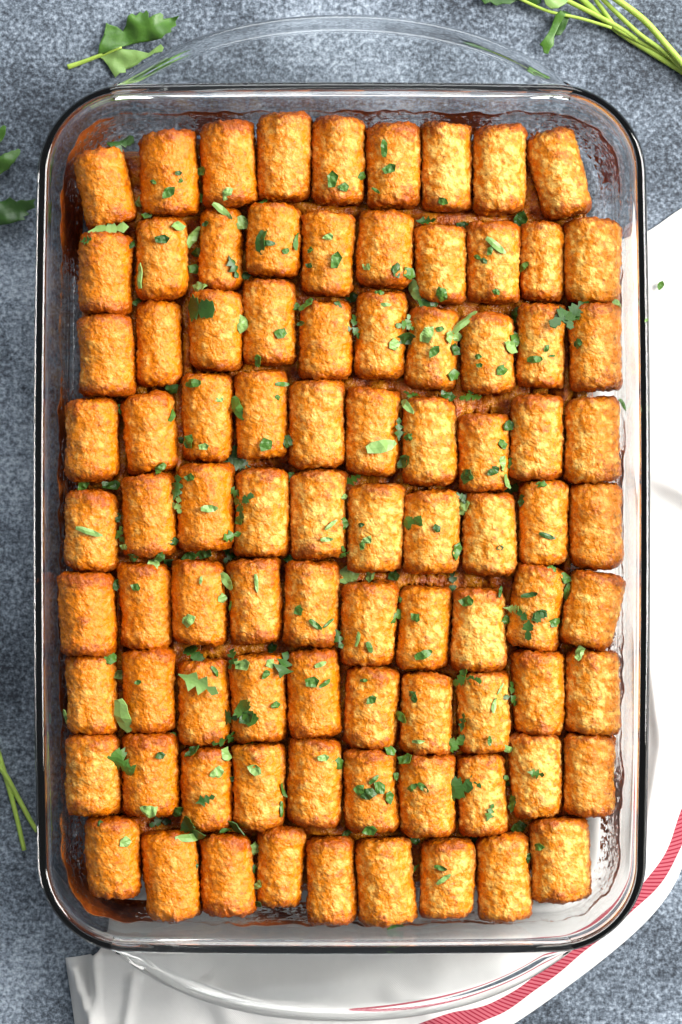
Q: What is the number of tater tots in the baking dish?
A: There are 88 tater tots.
